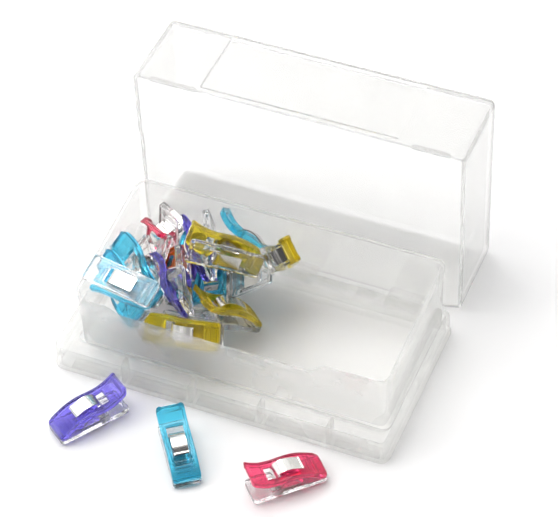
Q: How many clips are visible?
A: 18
